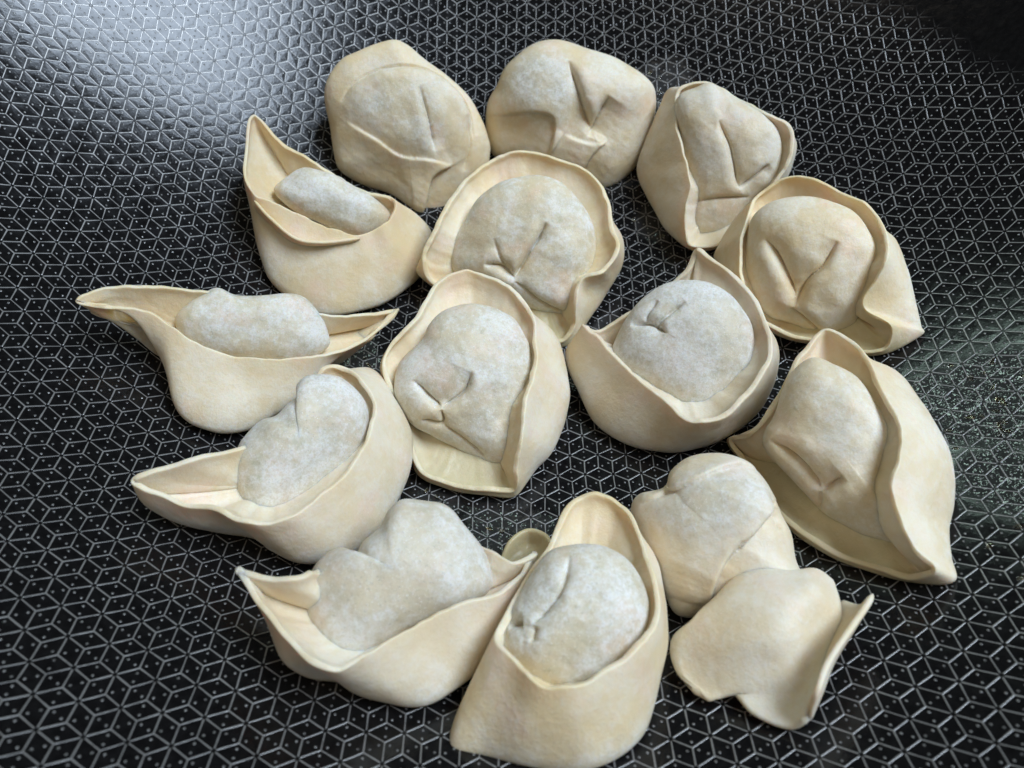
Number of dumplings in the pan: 14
